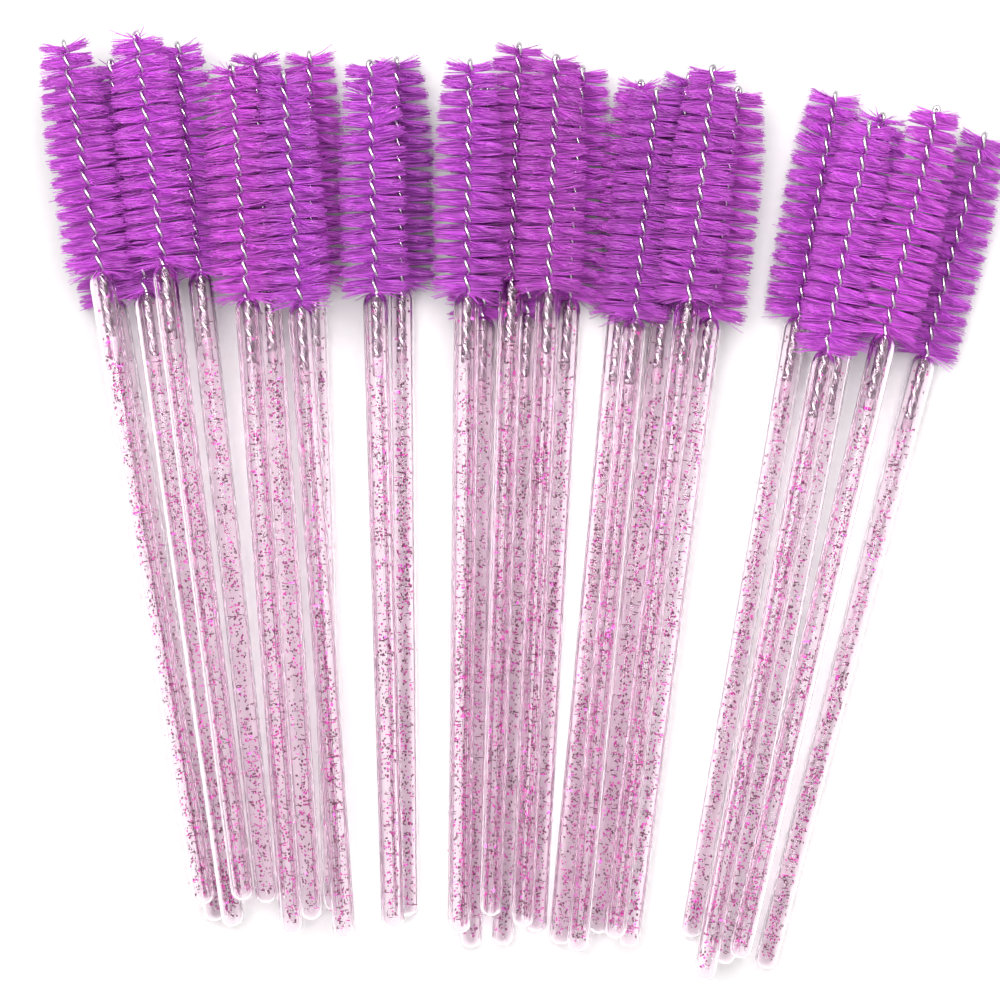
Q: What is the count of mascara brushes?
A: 27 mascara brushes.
